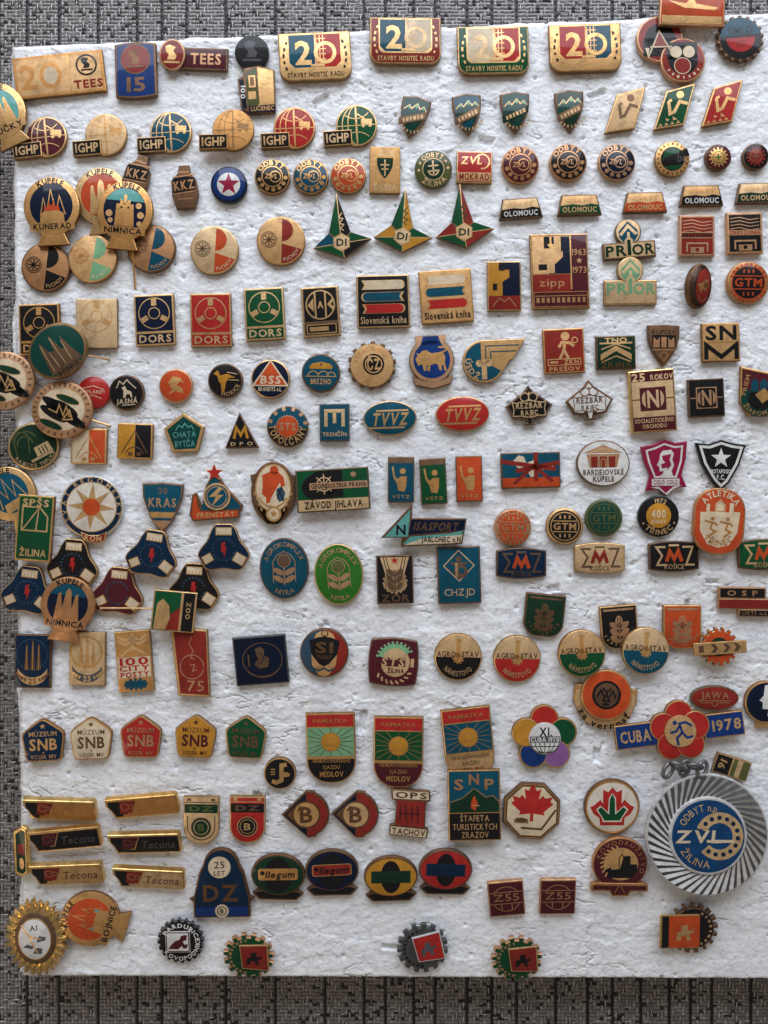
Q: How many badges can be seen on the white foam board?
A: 200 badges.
